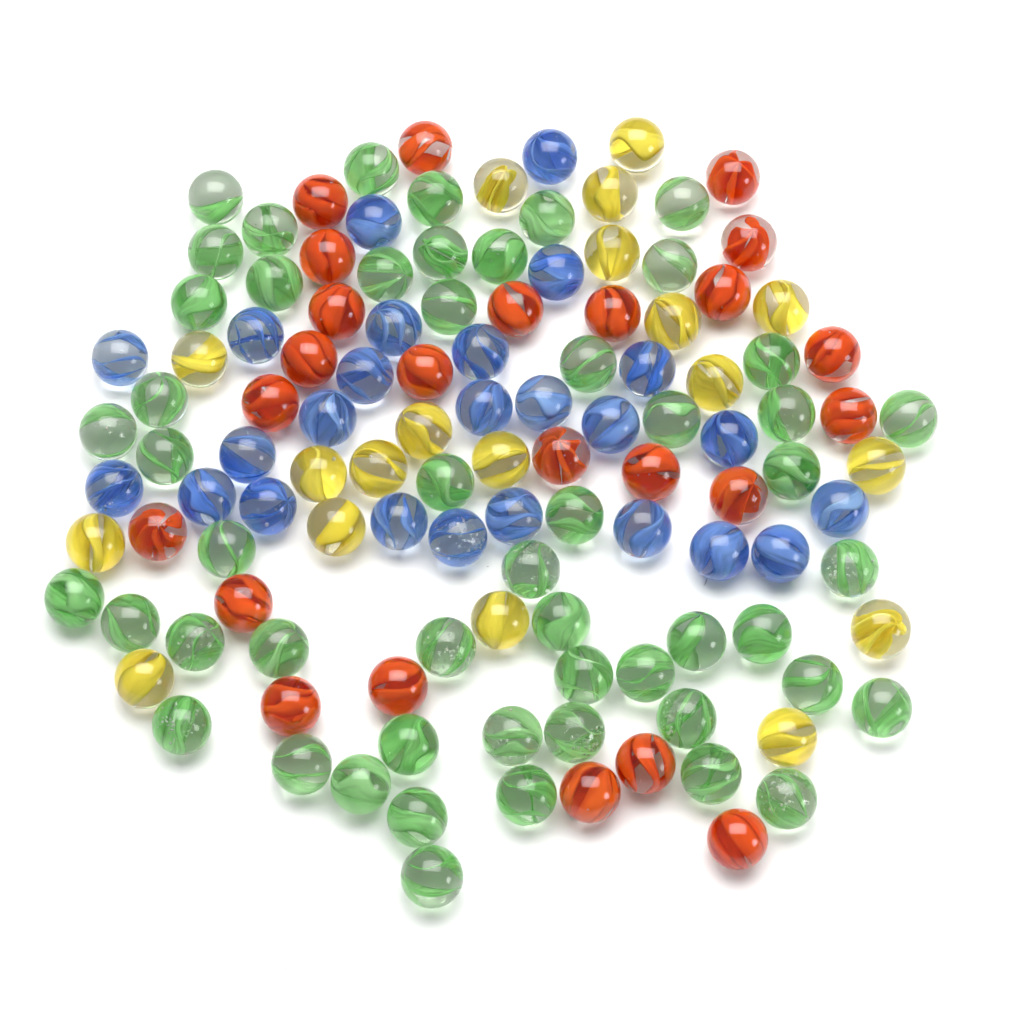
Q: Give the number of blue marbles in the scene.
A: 25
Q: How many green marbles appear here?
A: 52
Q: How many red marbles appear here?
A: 24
